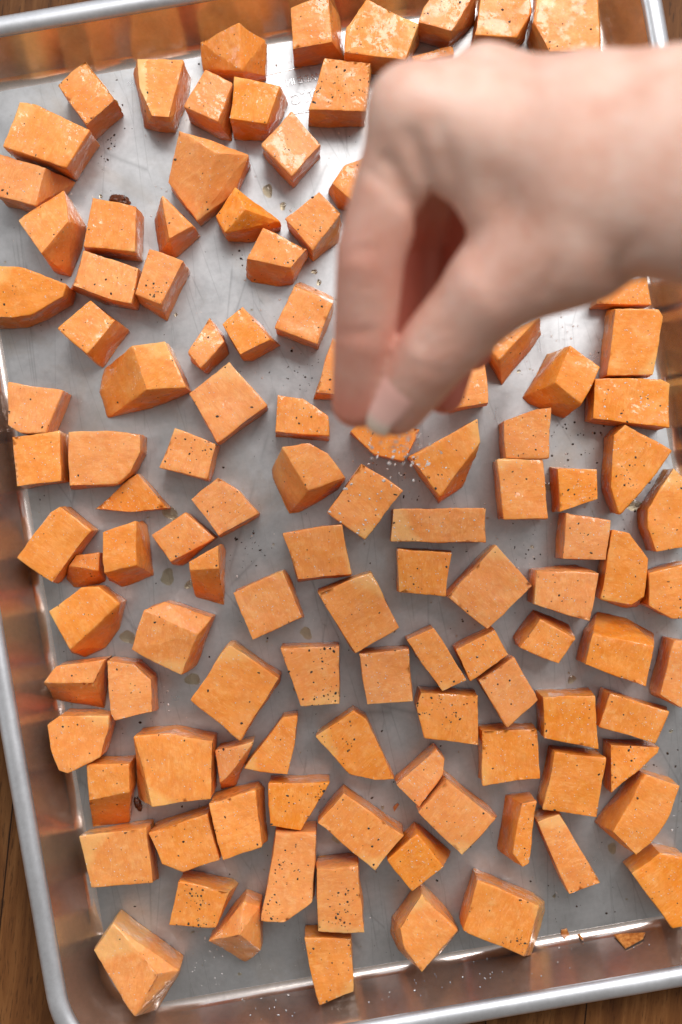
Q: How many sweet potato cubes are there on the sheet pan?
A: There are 115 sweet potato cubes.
